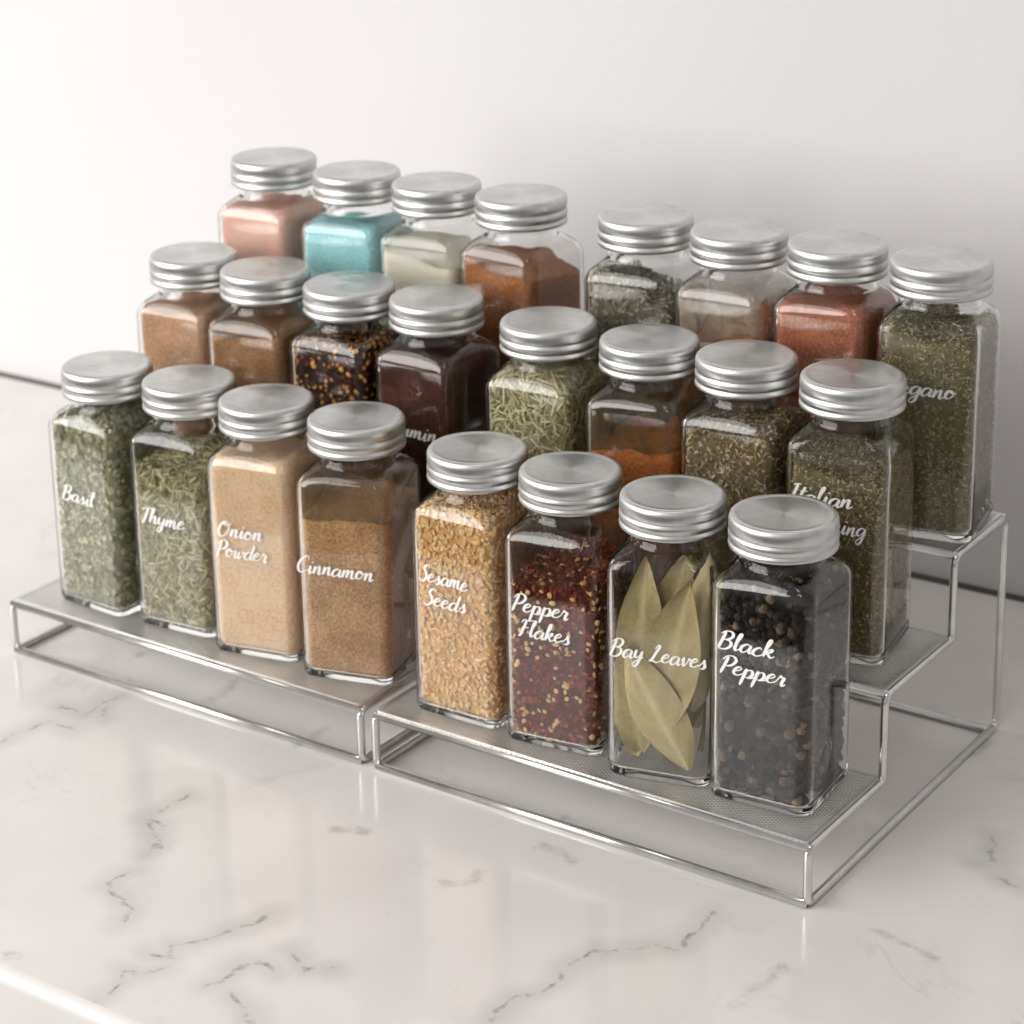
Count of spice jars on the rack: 24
